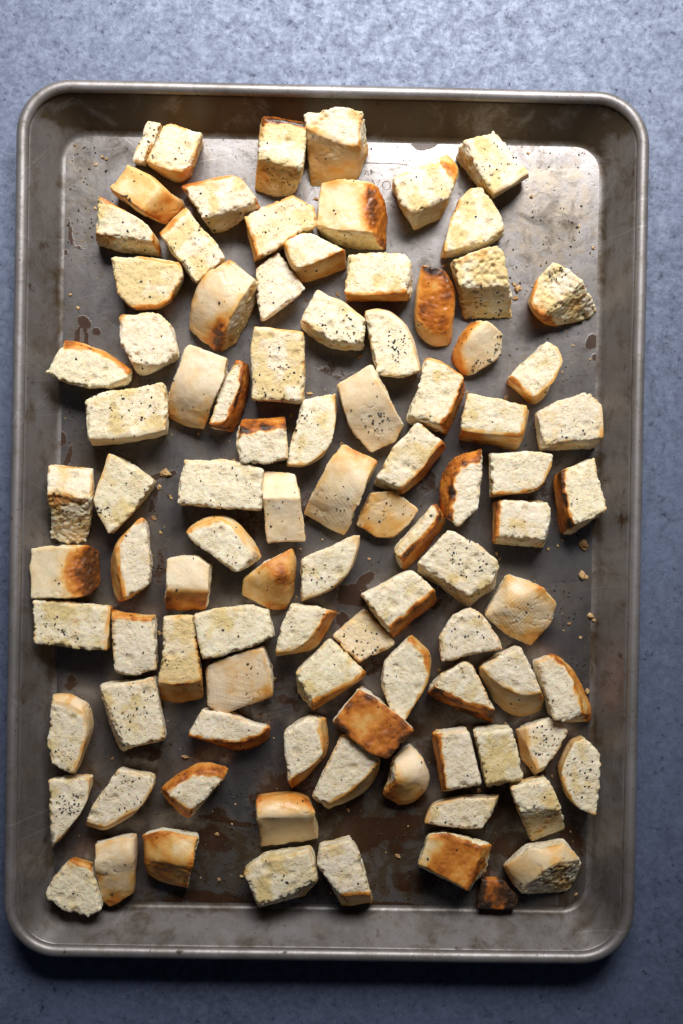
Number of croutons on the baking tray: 96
